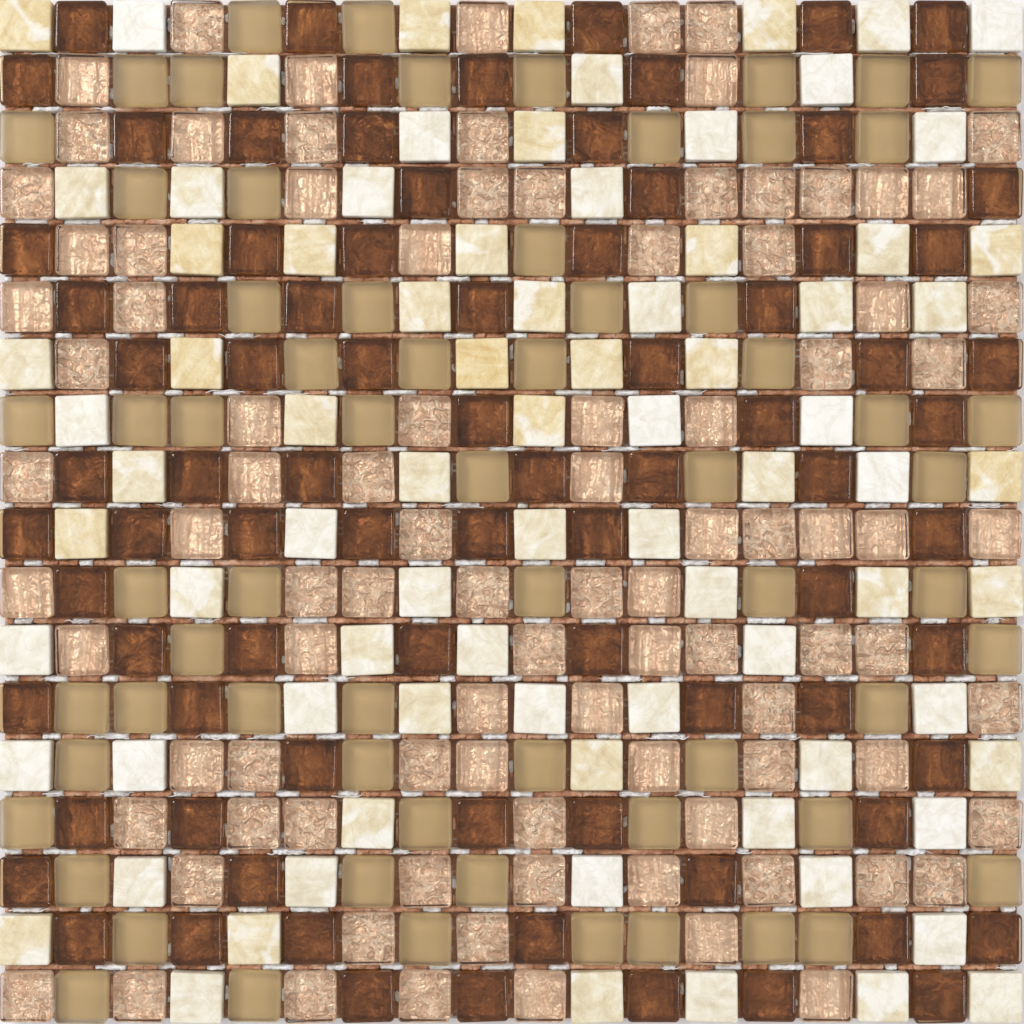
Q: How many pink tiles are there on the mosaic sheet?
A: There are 94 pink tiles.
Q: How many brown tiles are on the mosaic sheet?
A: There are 83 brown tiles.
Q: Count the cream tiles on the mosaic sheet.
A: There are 82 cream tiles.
